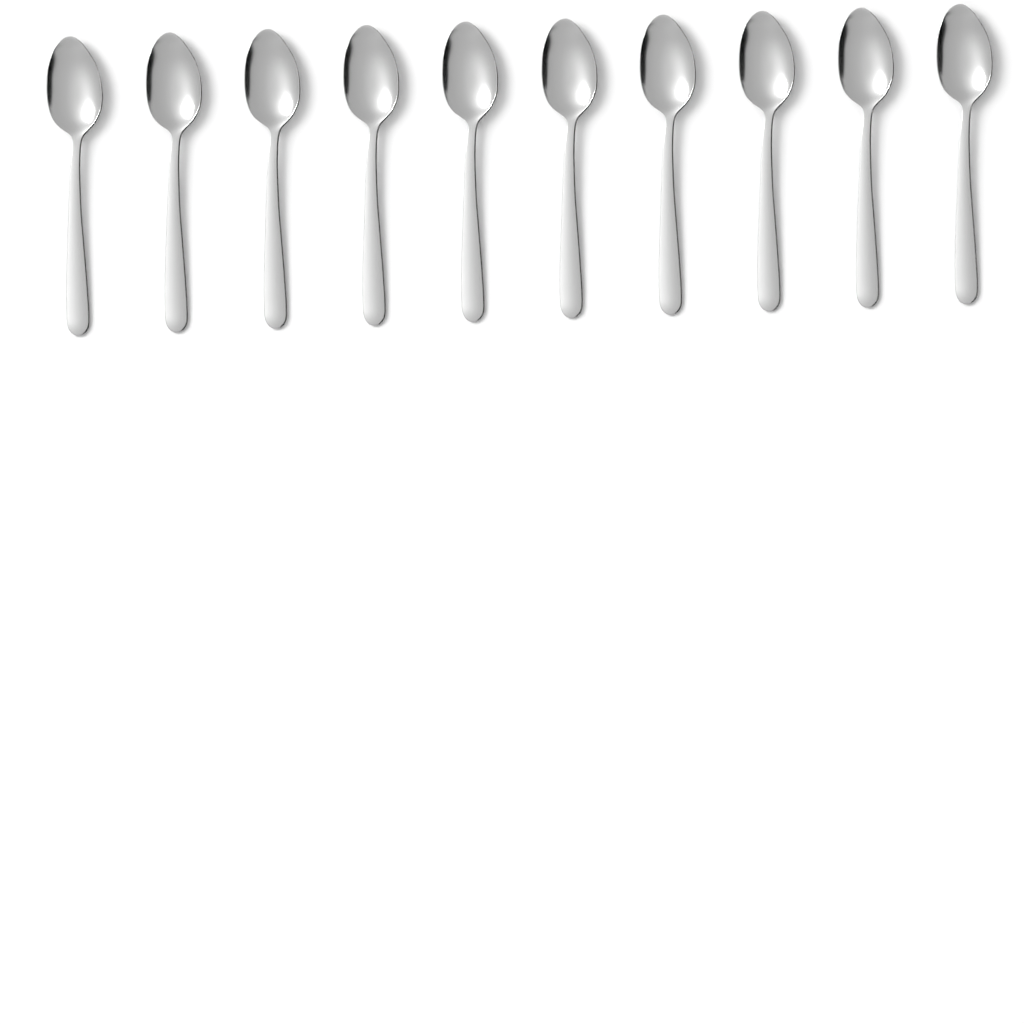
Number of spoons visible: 10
